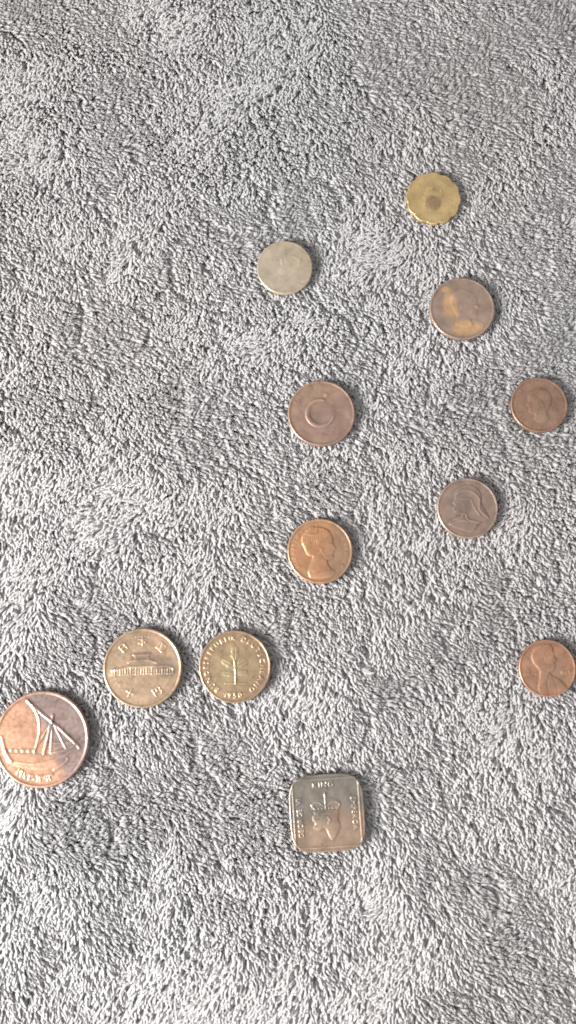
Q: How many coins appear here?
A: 12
